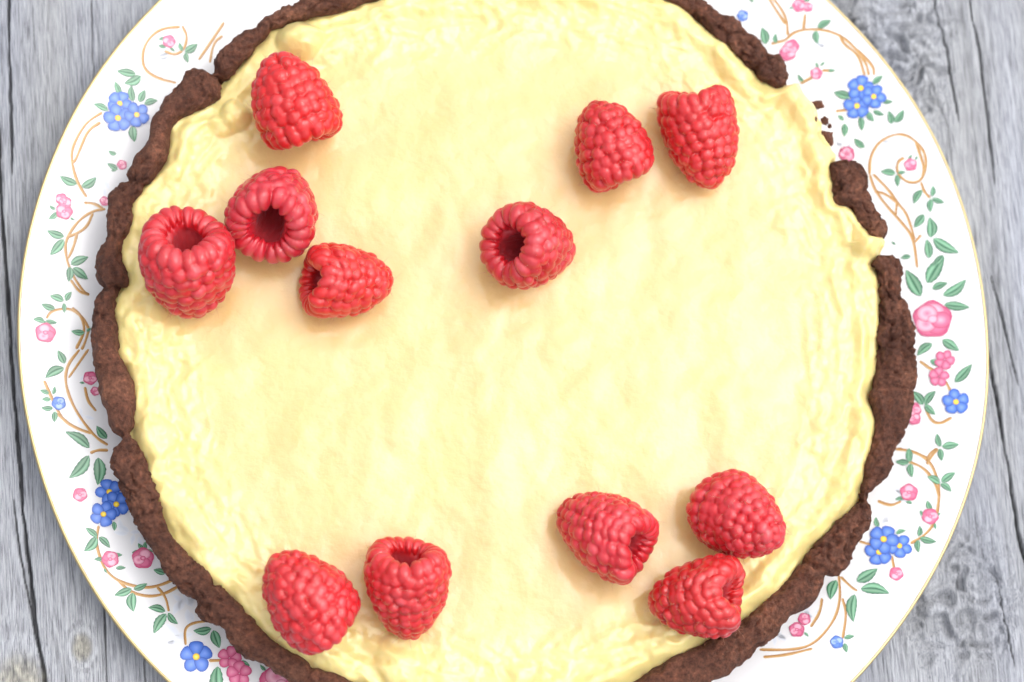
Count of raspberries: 12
